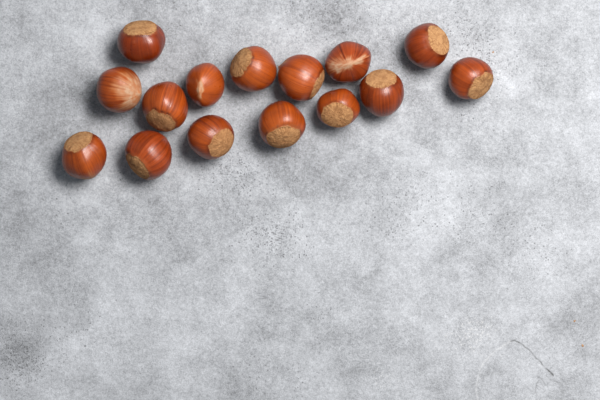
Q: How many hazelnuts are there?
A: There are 15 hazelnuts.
